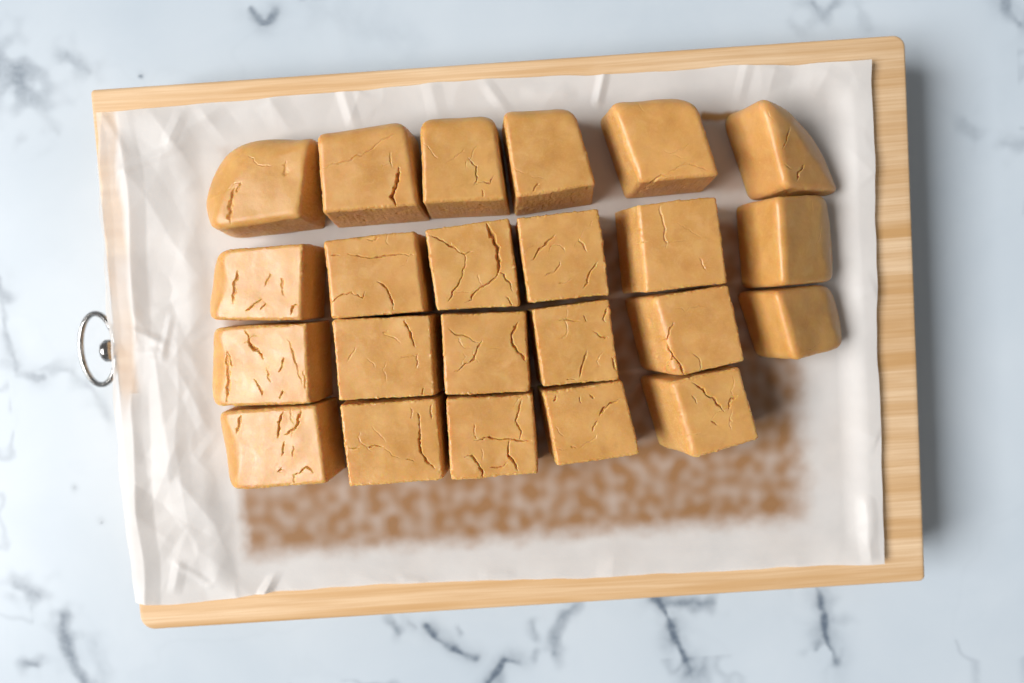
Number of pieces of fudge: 23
